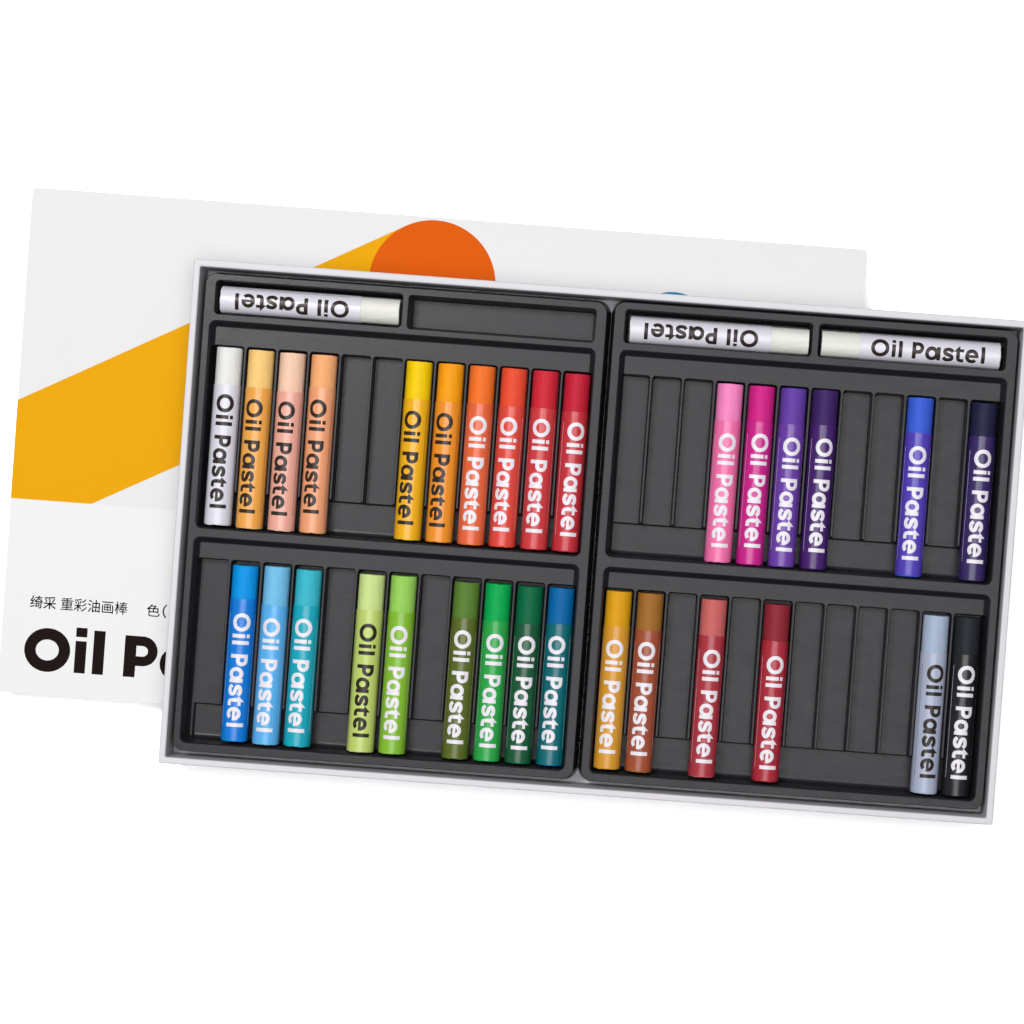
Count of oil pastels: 34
